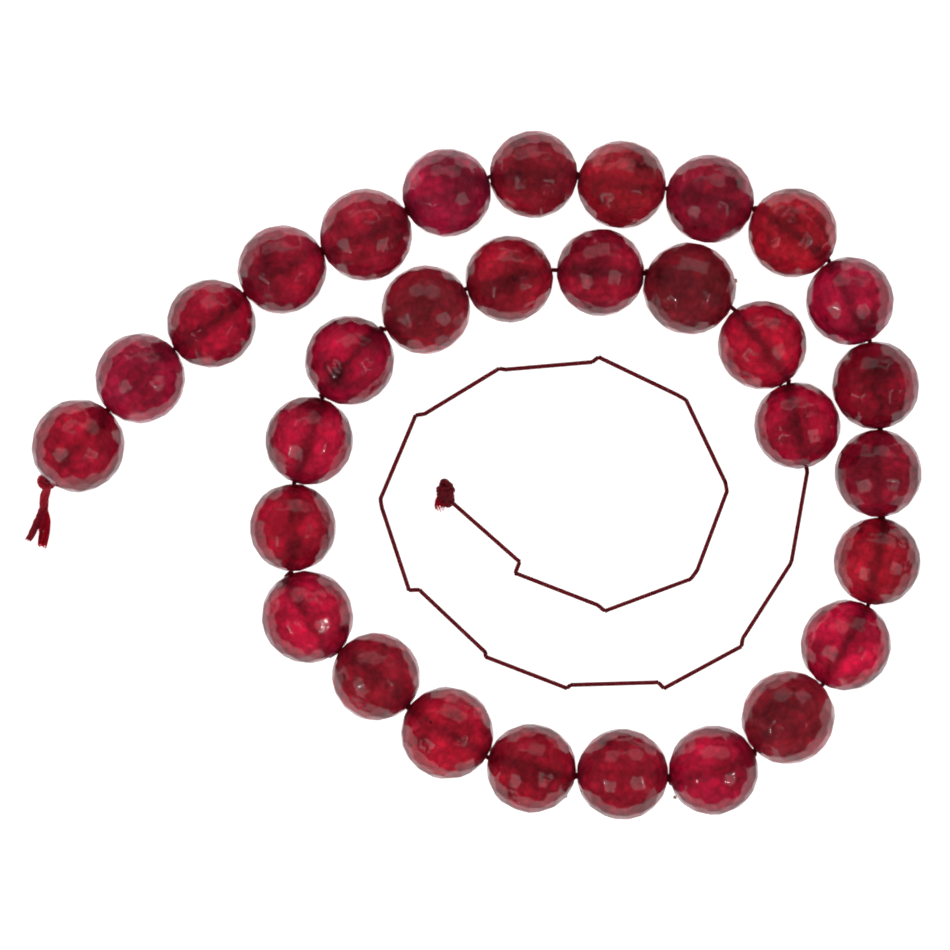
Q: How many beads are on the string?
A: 31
